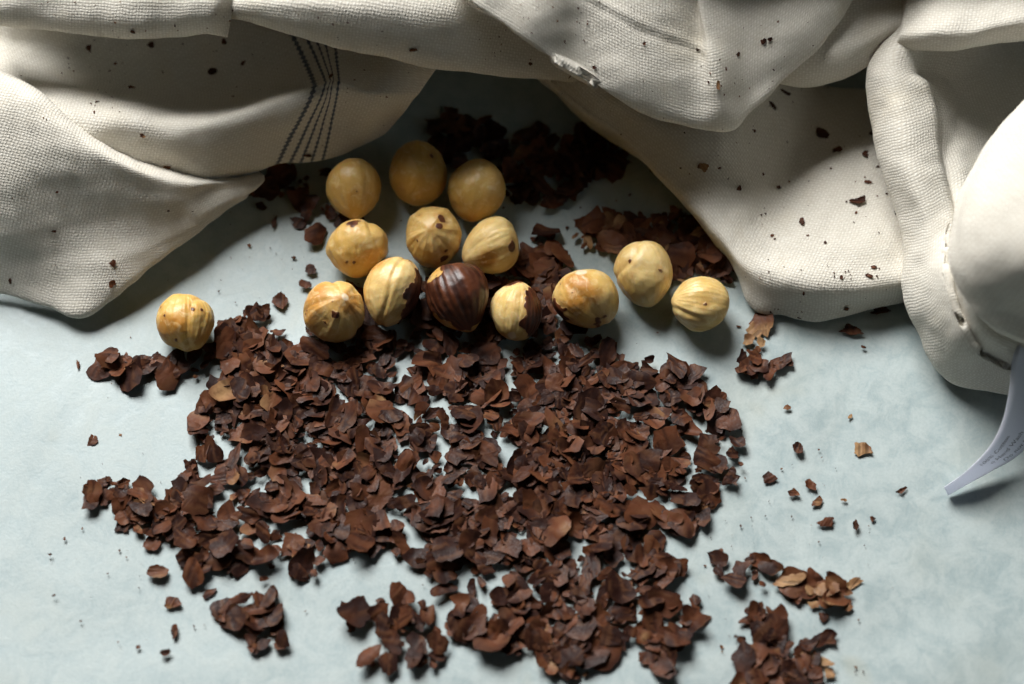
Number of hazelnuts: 14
